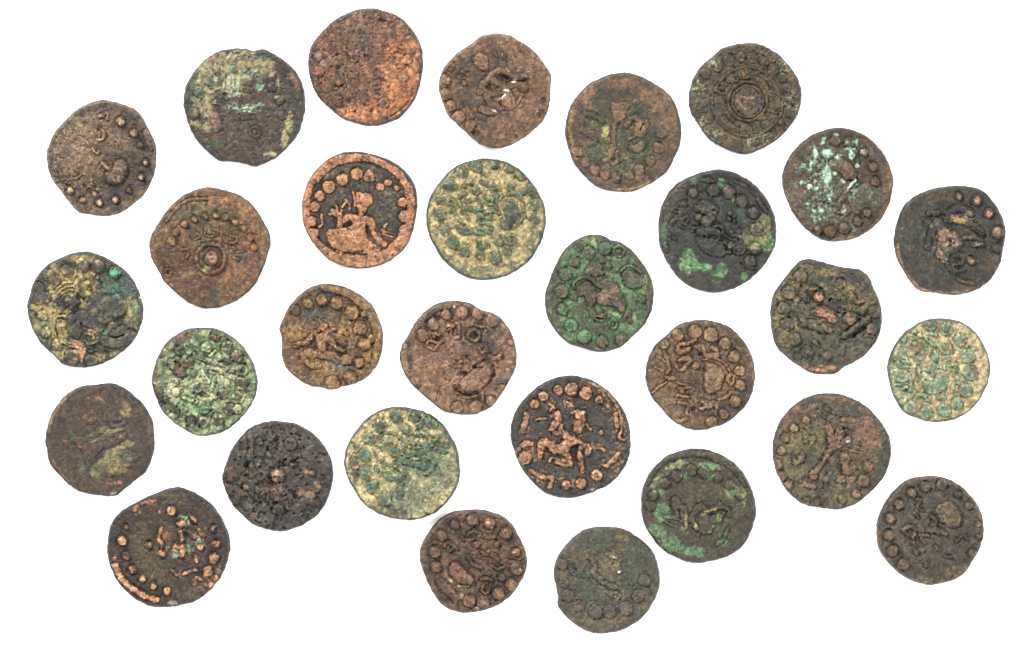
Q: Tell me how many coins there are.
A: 30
